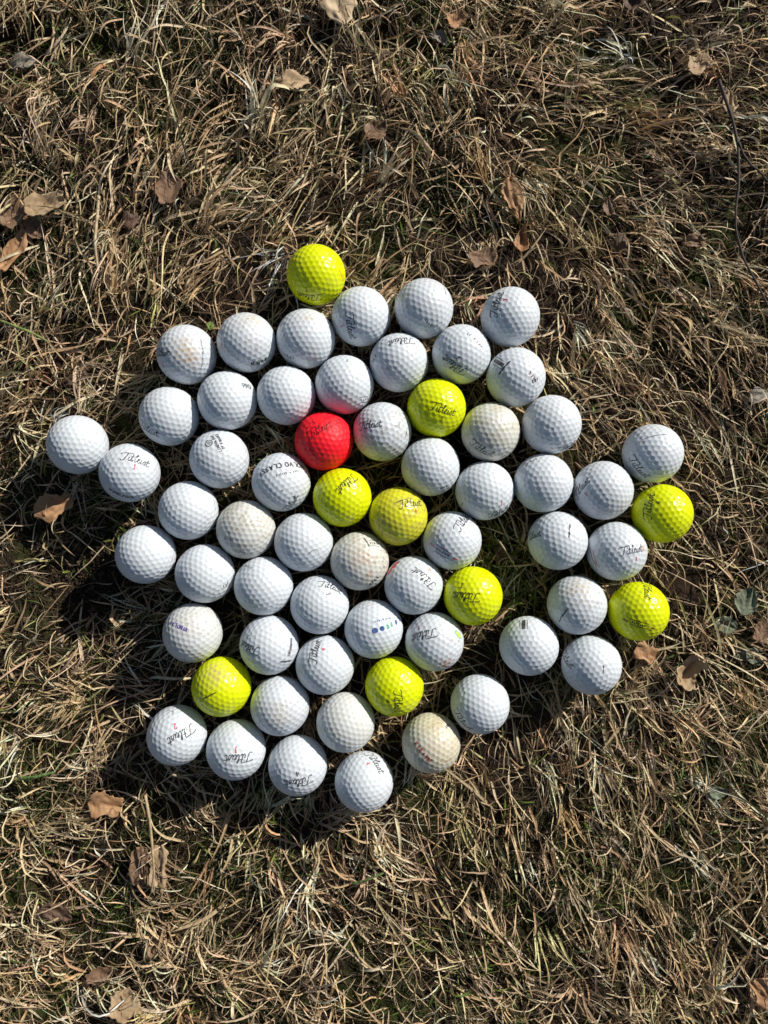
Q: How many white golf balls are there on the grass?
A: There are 53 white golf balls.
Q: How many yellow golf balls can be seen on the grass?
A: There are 9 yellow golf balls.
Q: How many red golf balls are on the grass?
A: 1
